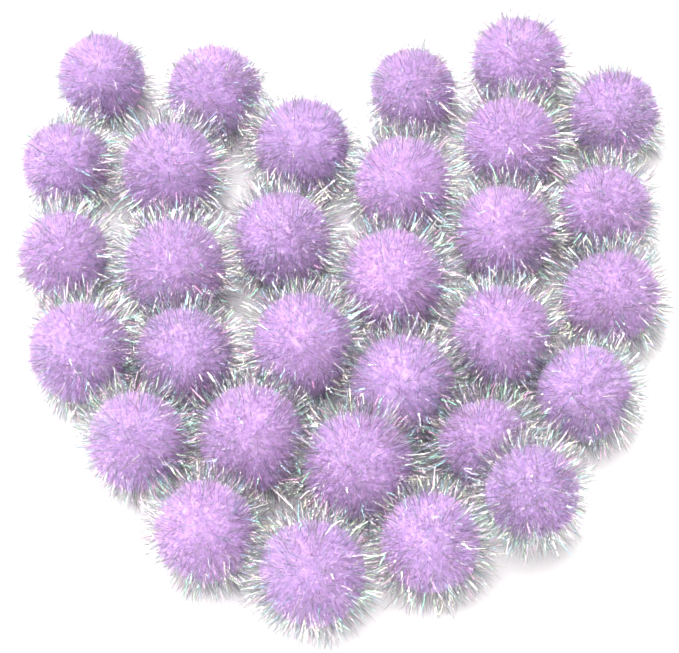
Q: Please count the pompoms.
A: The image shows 31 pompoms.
